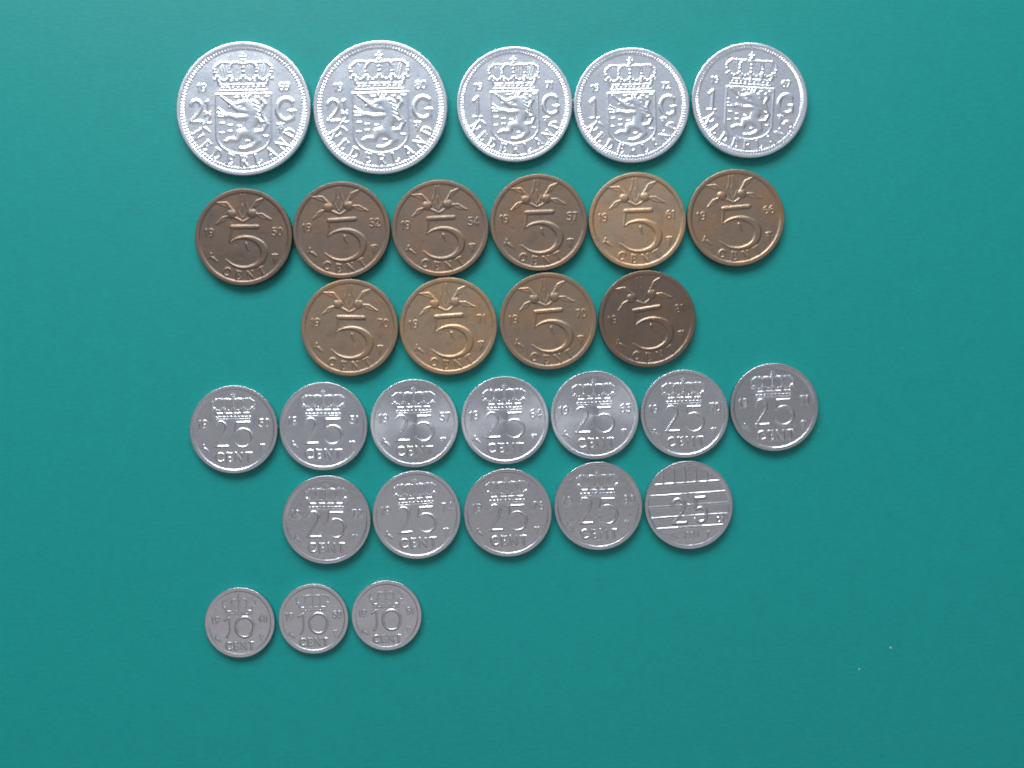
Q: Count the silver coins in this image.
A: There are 20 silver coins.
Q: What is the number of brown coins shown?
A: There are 10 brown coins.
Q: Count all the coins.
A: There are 30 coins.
